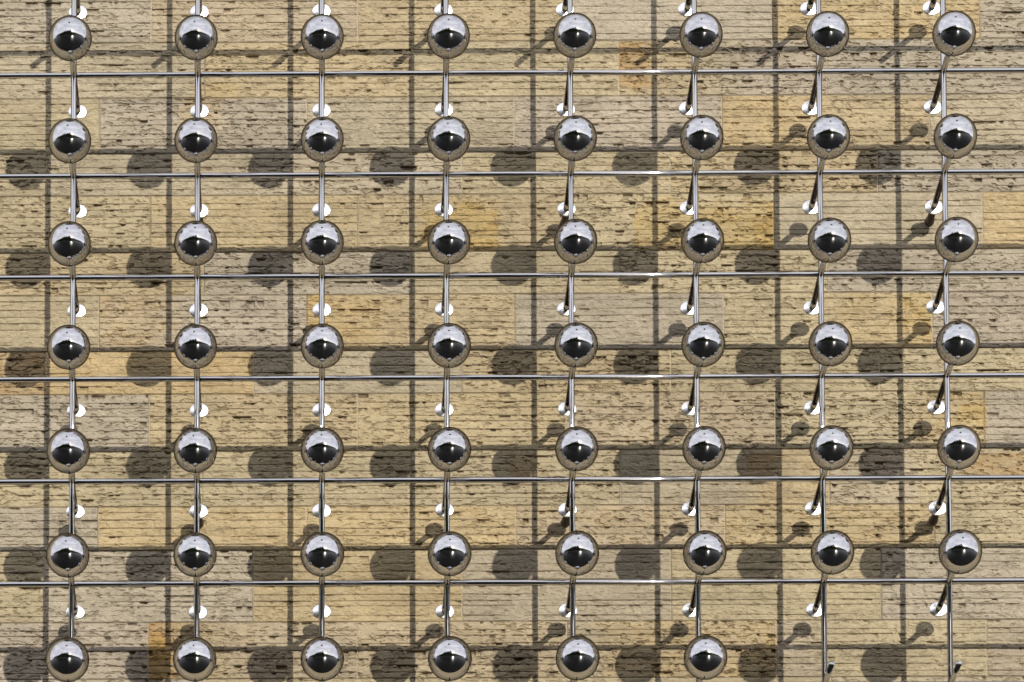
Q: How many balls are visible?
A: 54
